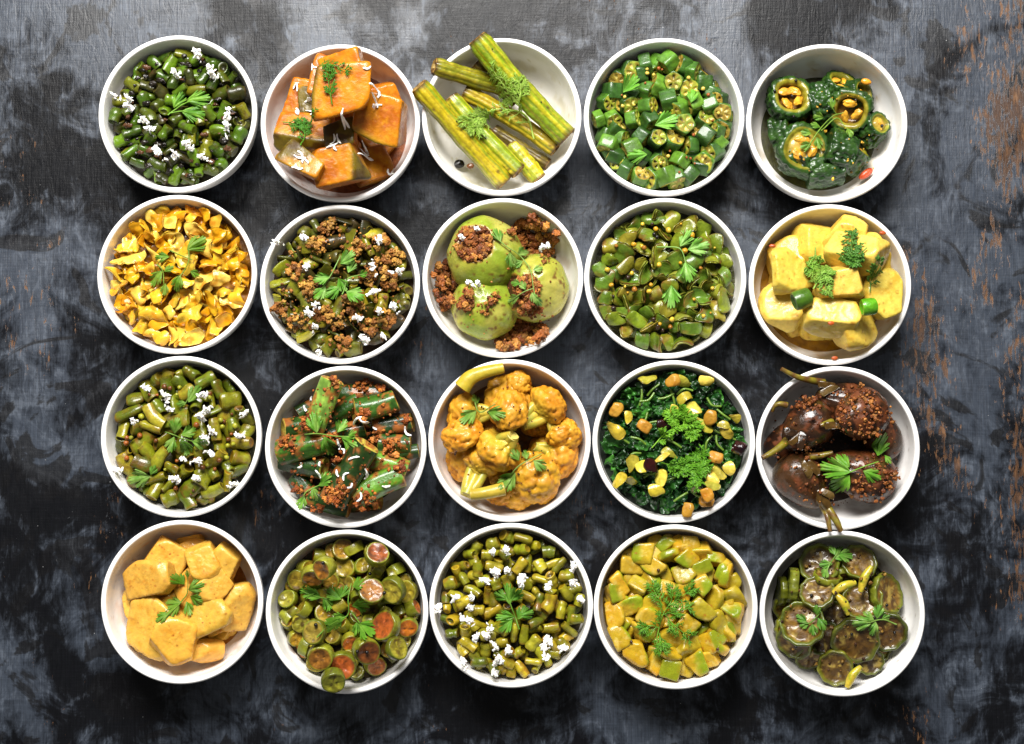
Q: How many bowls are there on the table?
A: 20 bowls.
